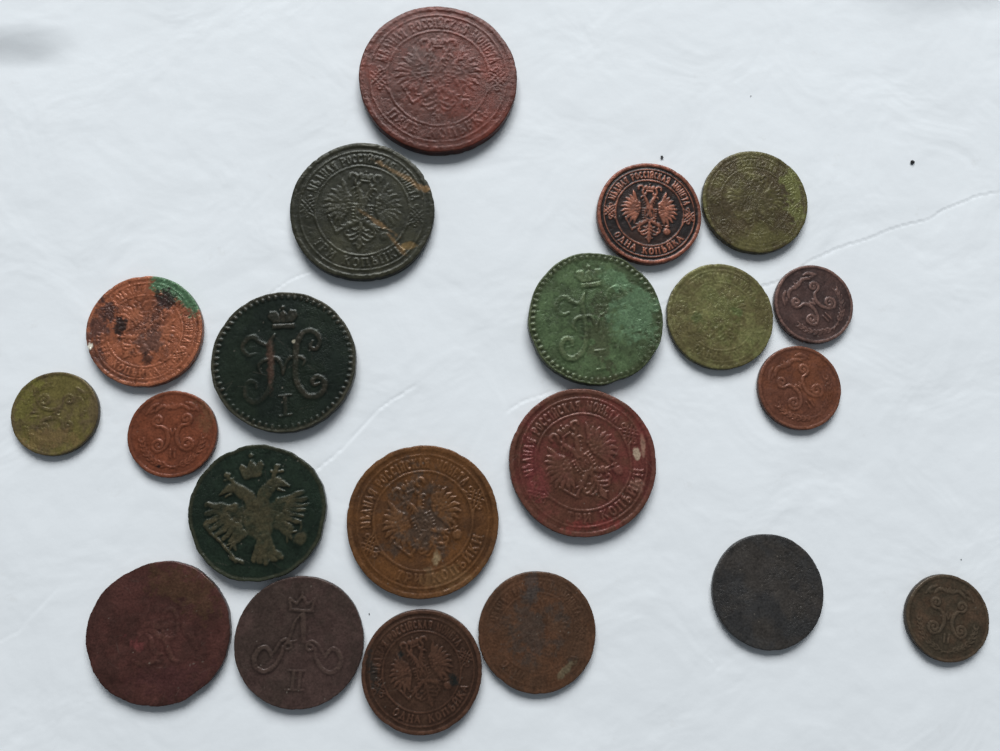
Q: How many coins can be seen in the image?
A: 21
